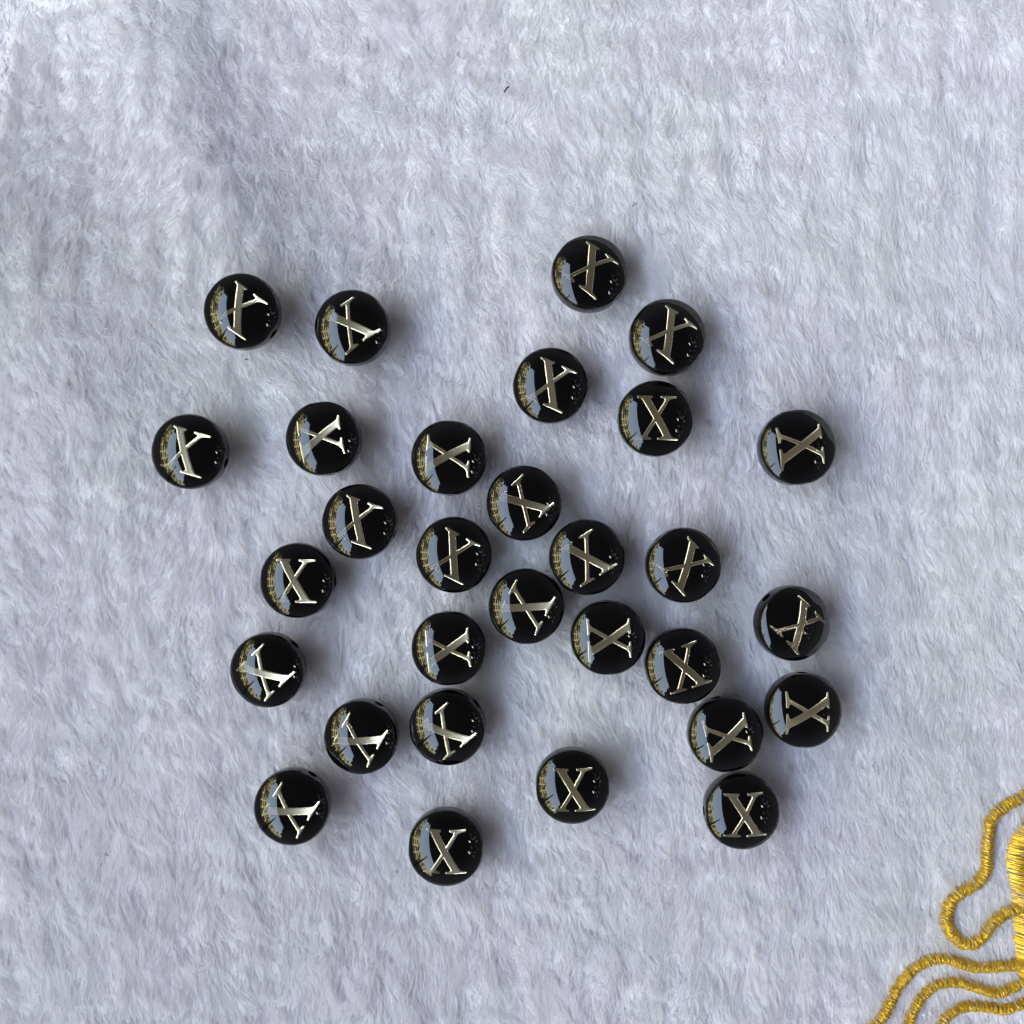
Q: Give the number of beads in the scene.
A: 30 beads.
